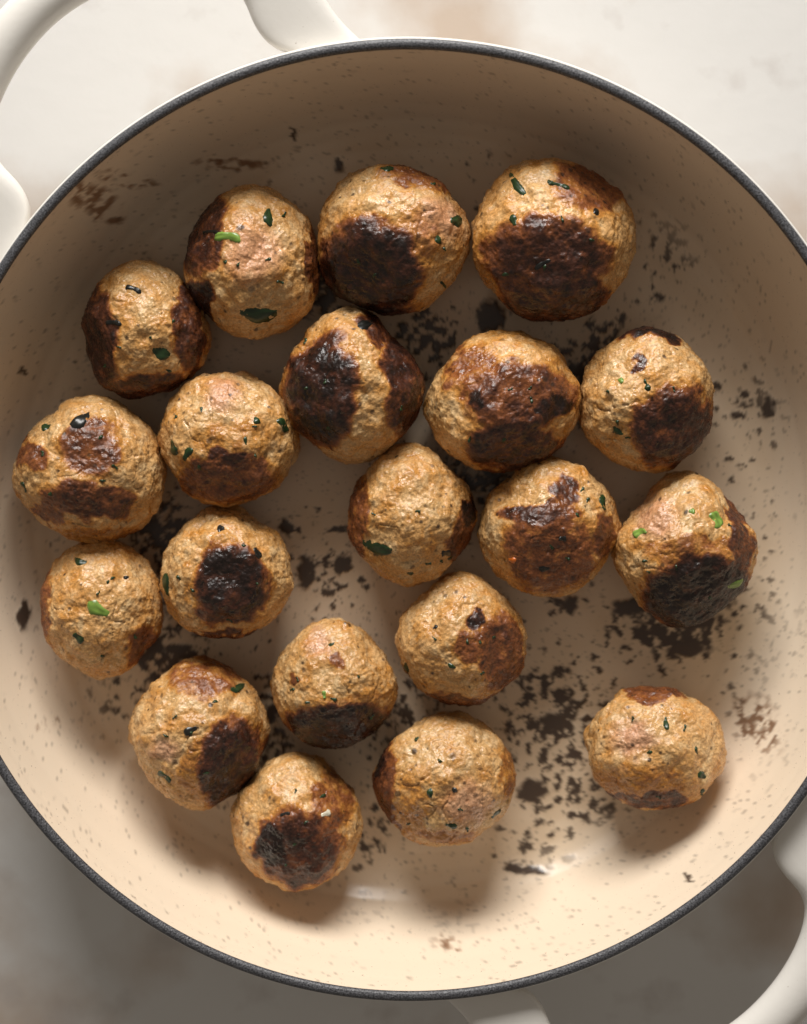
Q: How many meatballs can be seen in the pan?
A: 20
